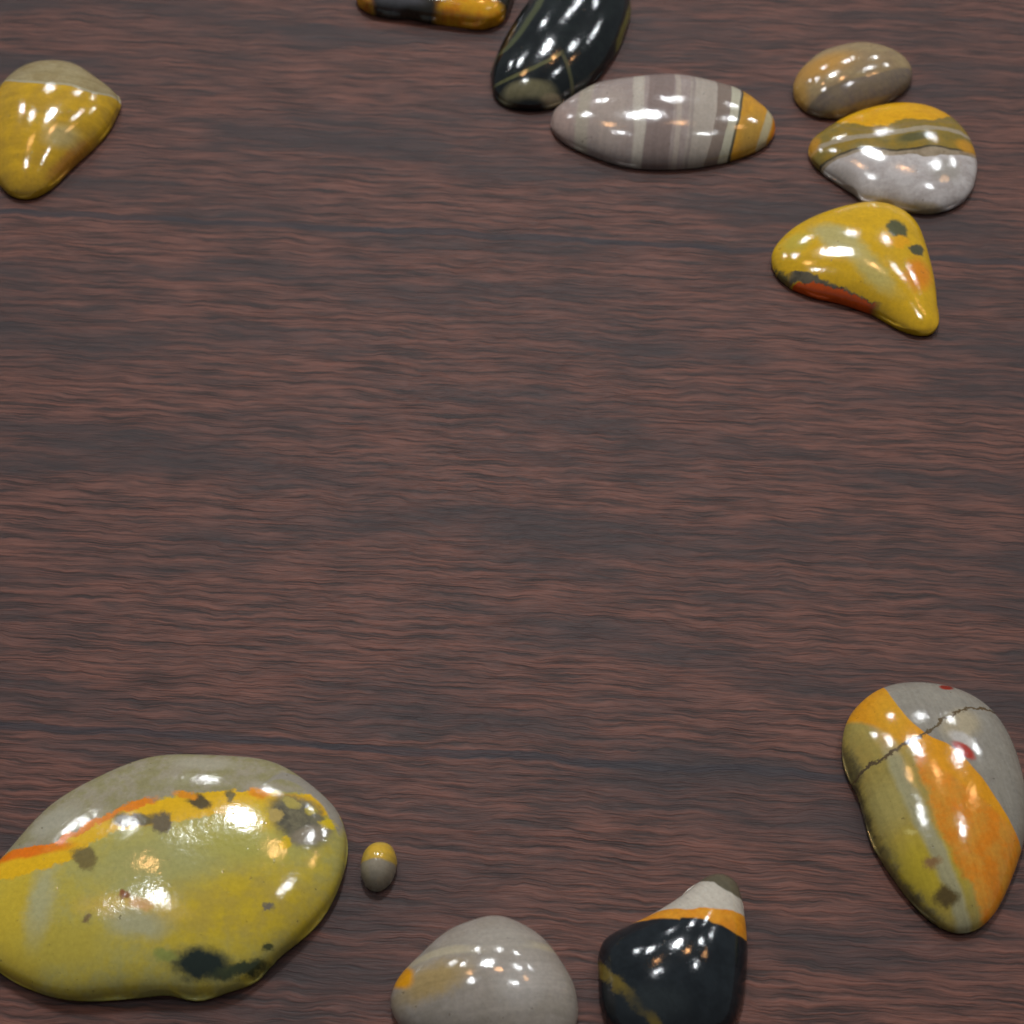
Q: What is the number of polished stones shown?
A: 12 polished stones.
